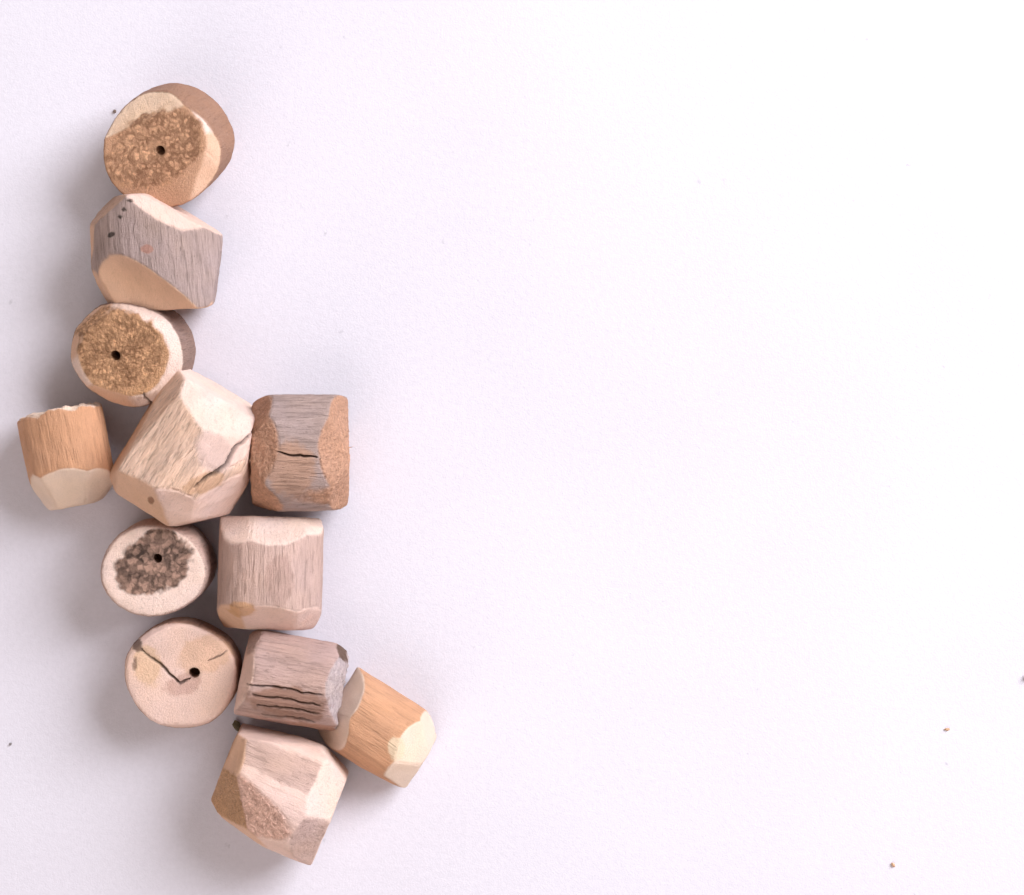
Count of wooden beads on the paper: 12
